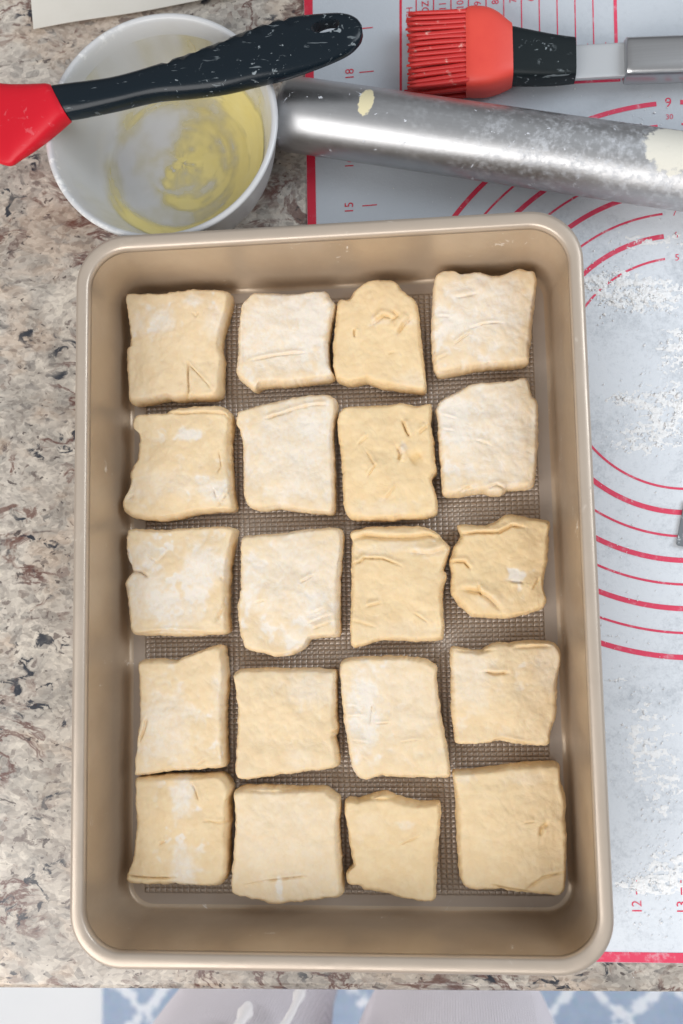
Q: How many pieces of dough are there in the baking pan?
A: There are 20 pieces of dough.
